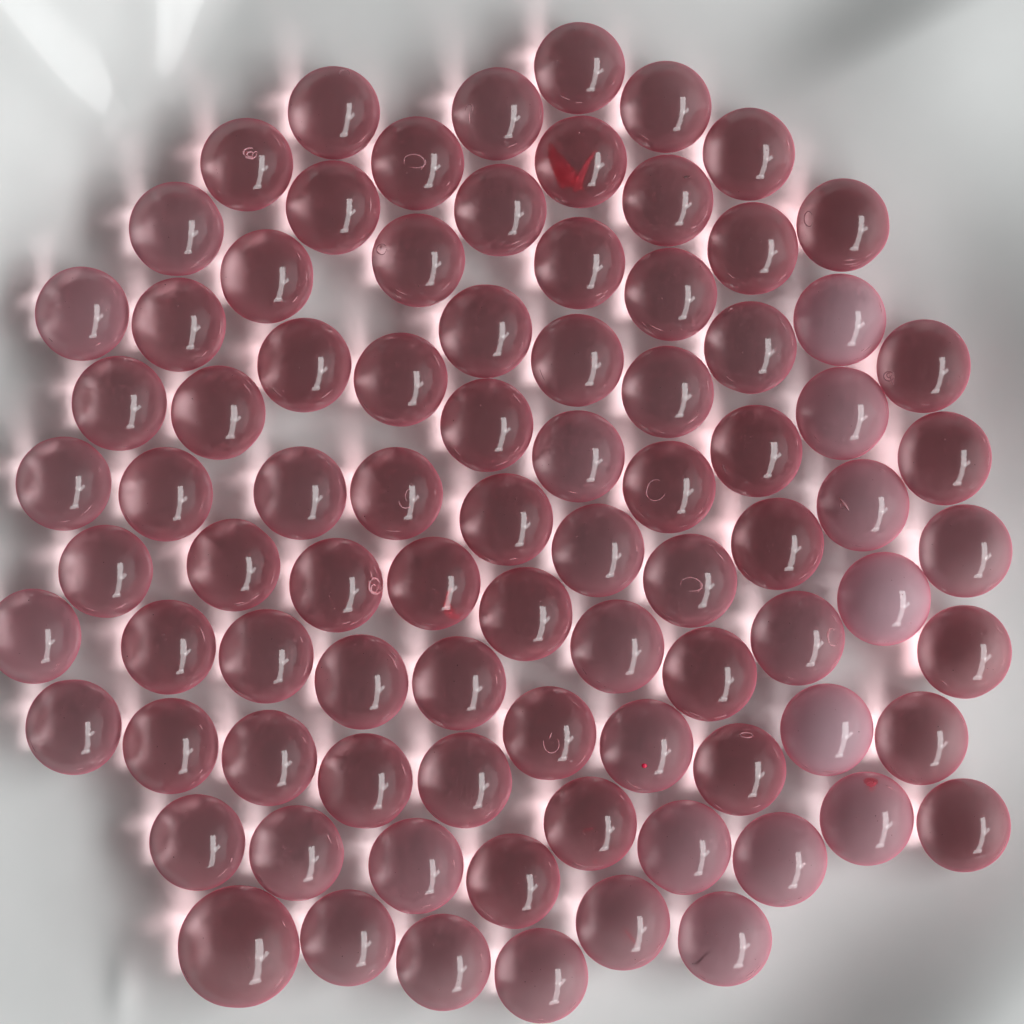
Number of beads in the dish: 86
